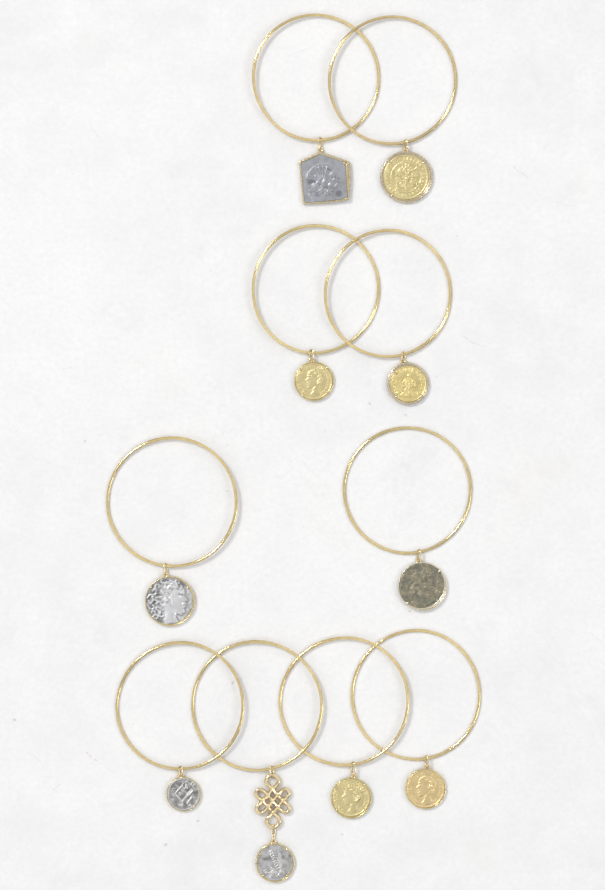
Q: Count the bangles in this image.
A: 10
